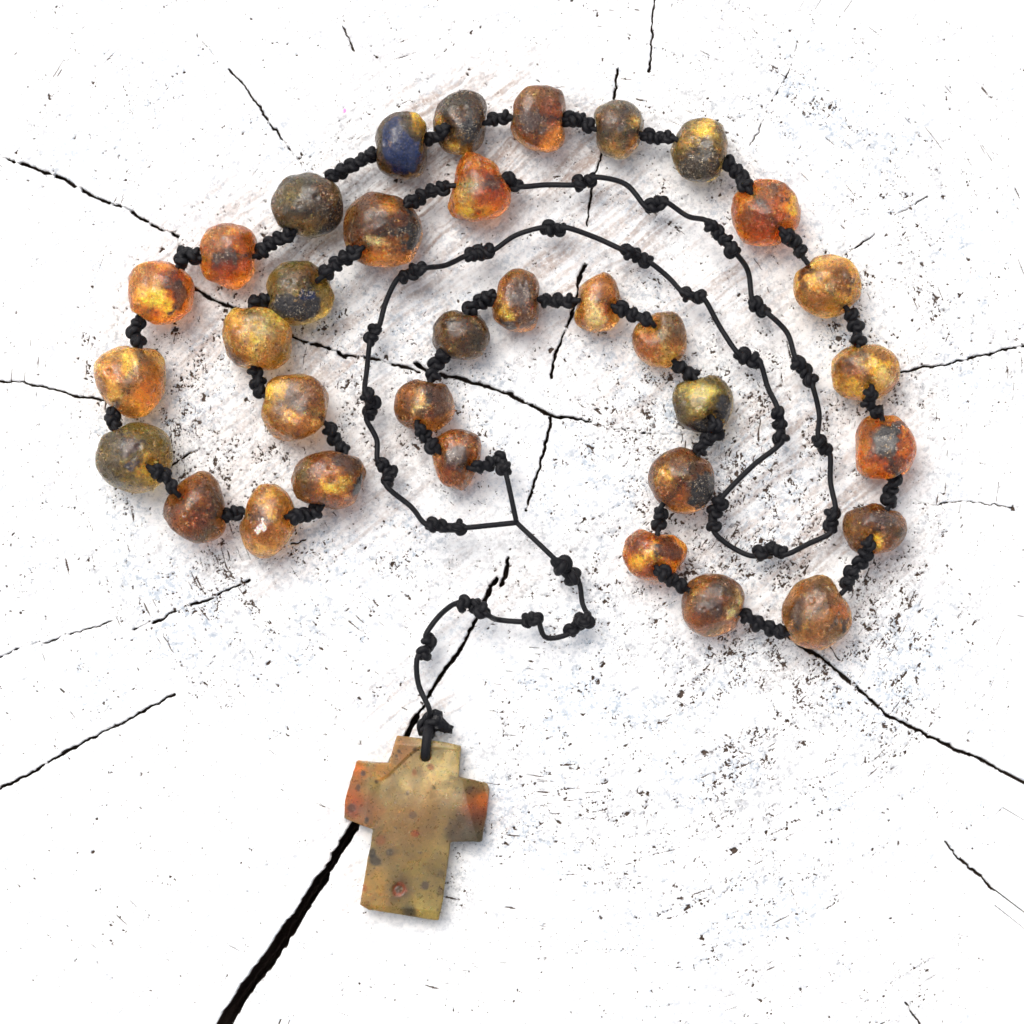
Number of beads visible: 34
